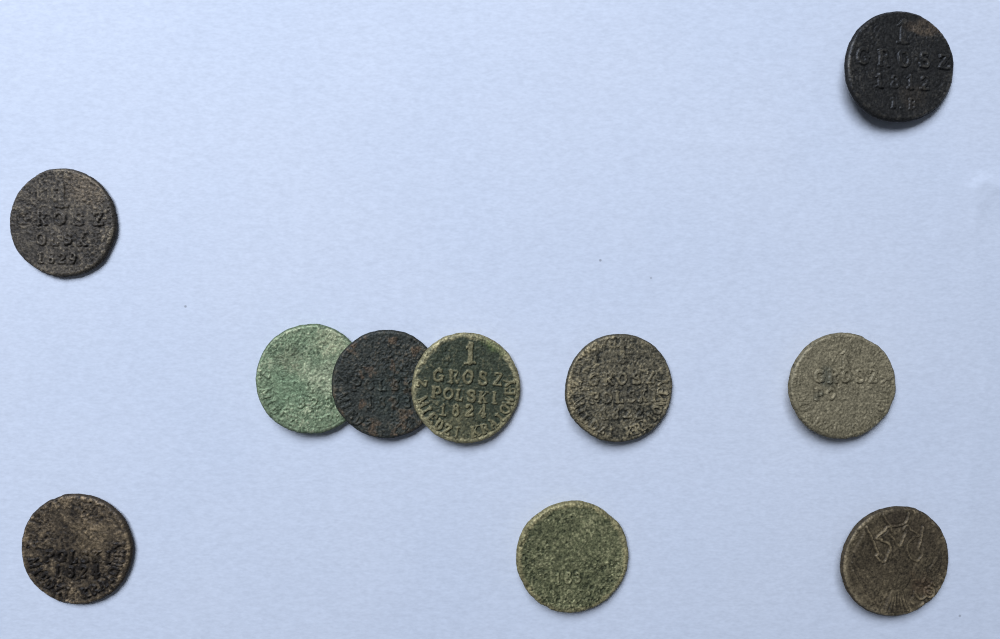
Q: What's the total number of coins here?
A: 10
